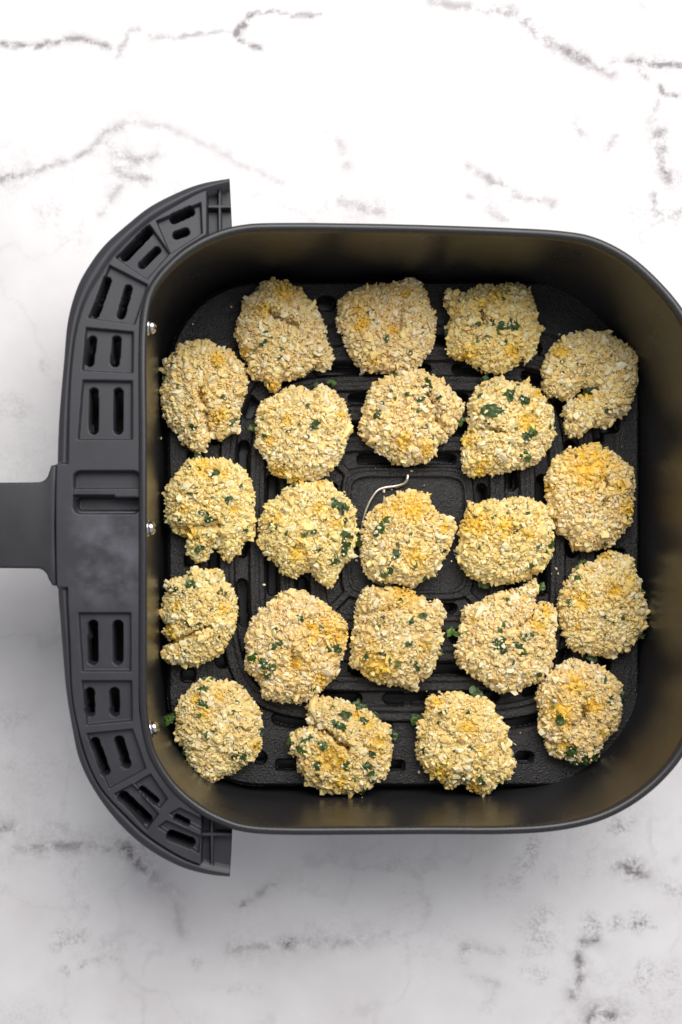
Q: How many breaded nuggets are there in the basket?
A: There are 22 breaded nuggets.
